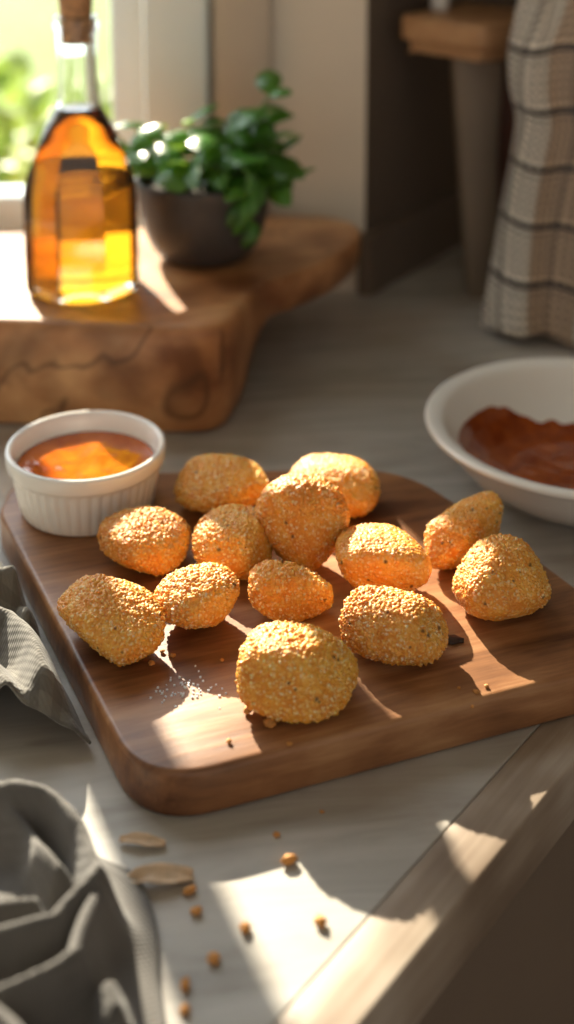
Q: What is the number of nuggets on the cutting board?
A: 13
